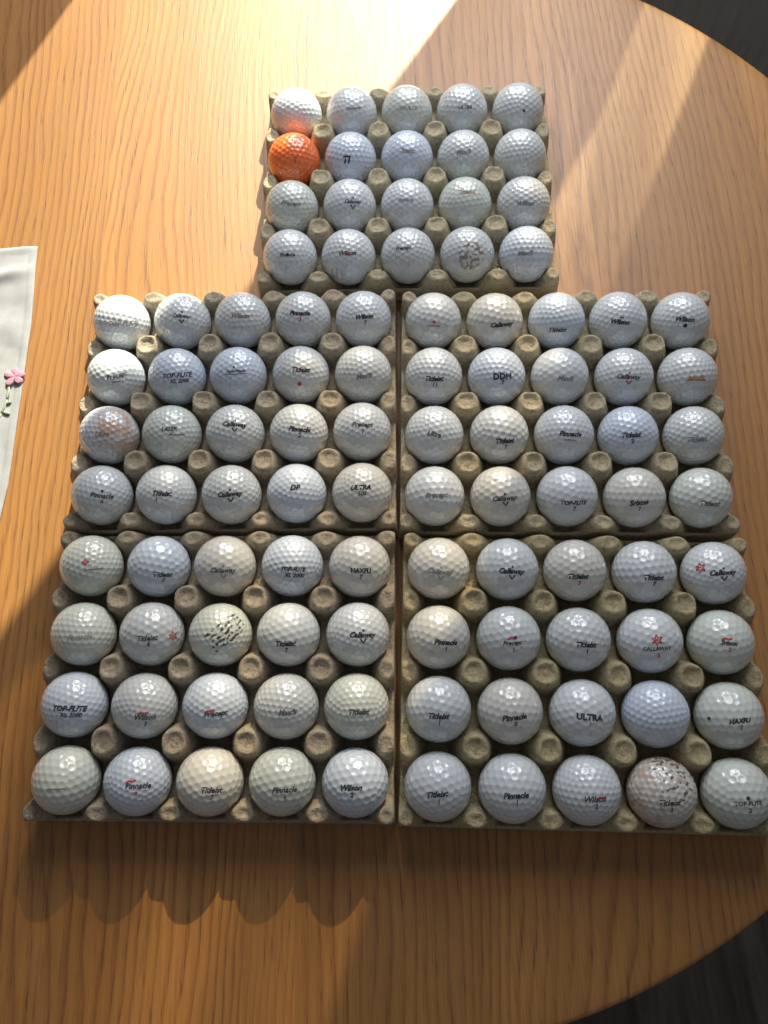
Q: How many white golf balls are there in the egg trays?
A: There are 99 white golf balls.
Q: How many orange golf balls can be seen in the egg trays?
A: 1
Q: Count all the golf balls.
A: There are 100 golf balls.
